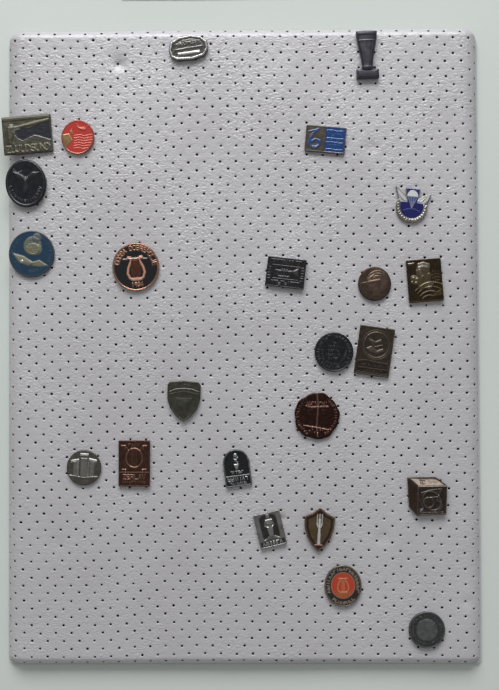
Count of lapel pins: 24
